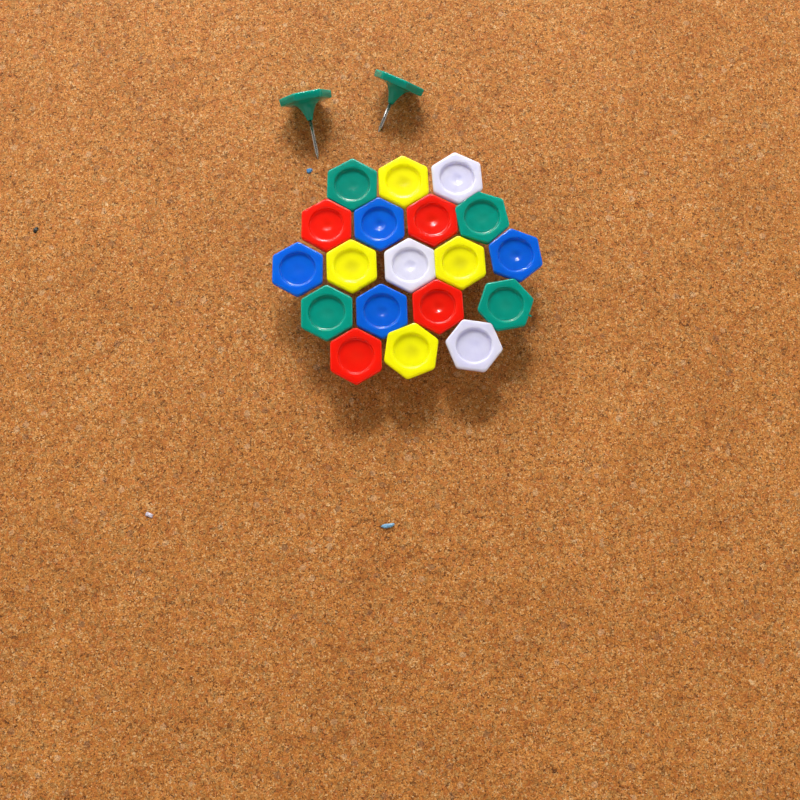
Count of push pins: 21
